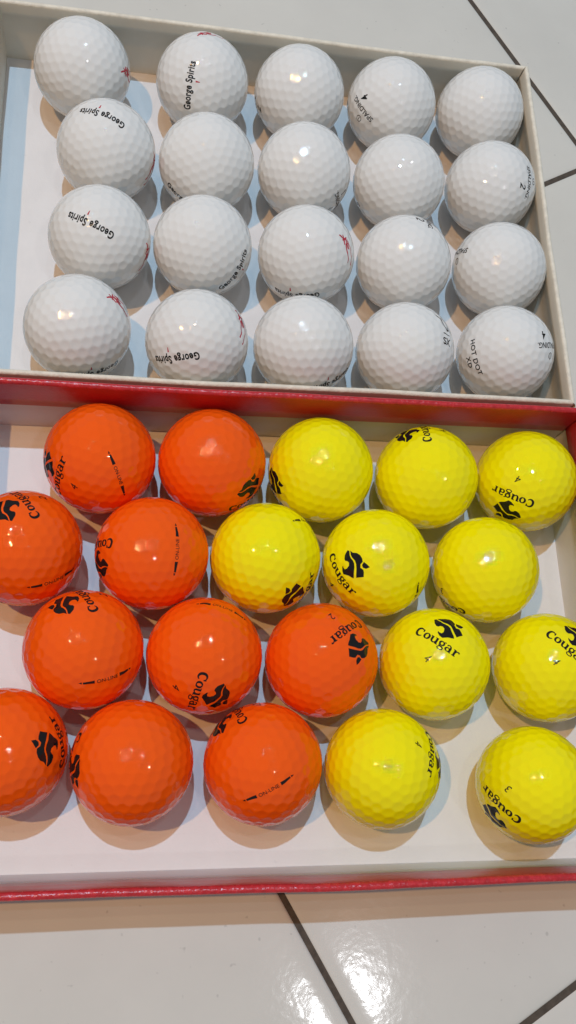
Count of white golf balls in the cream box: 20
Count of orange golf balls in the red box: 10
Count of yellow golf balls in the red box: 10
